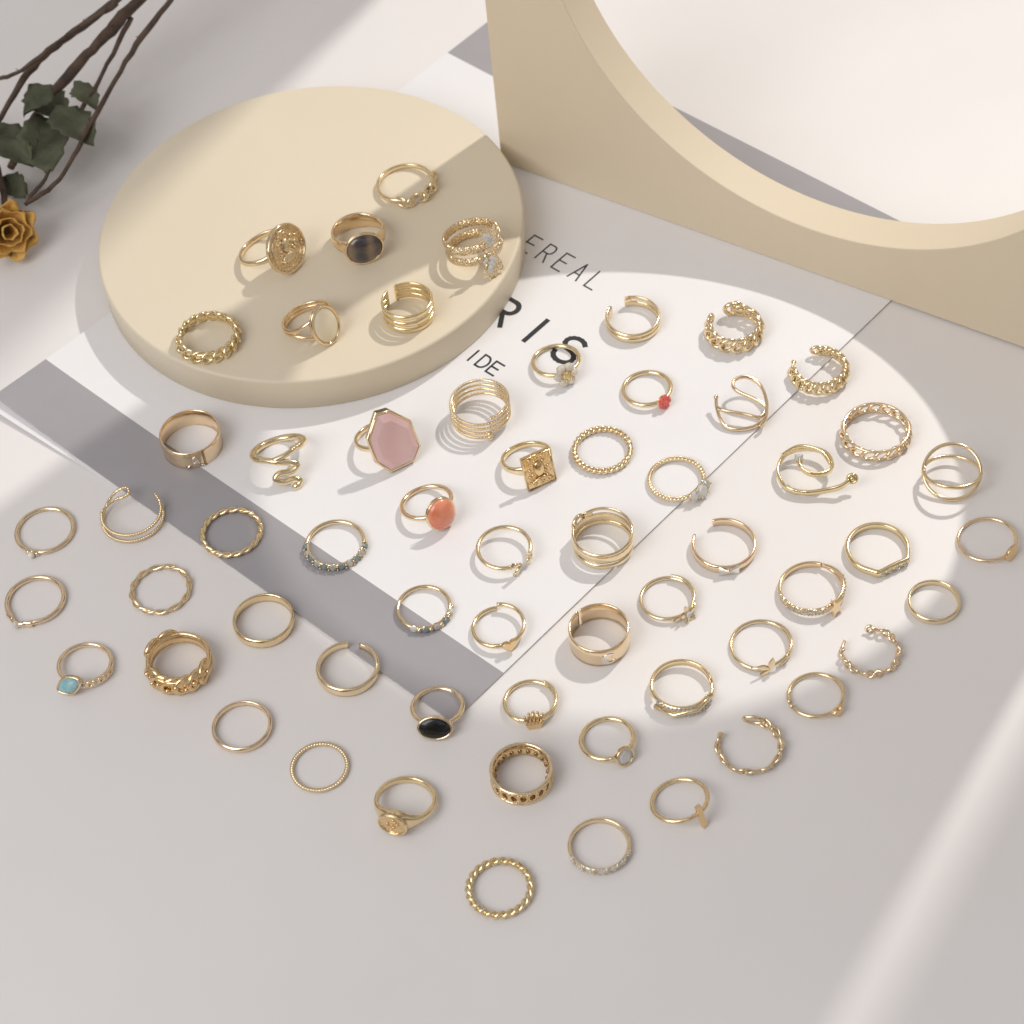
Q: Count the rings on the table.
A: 60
